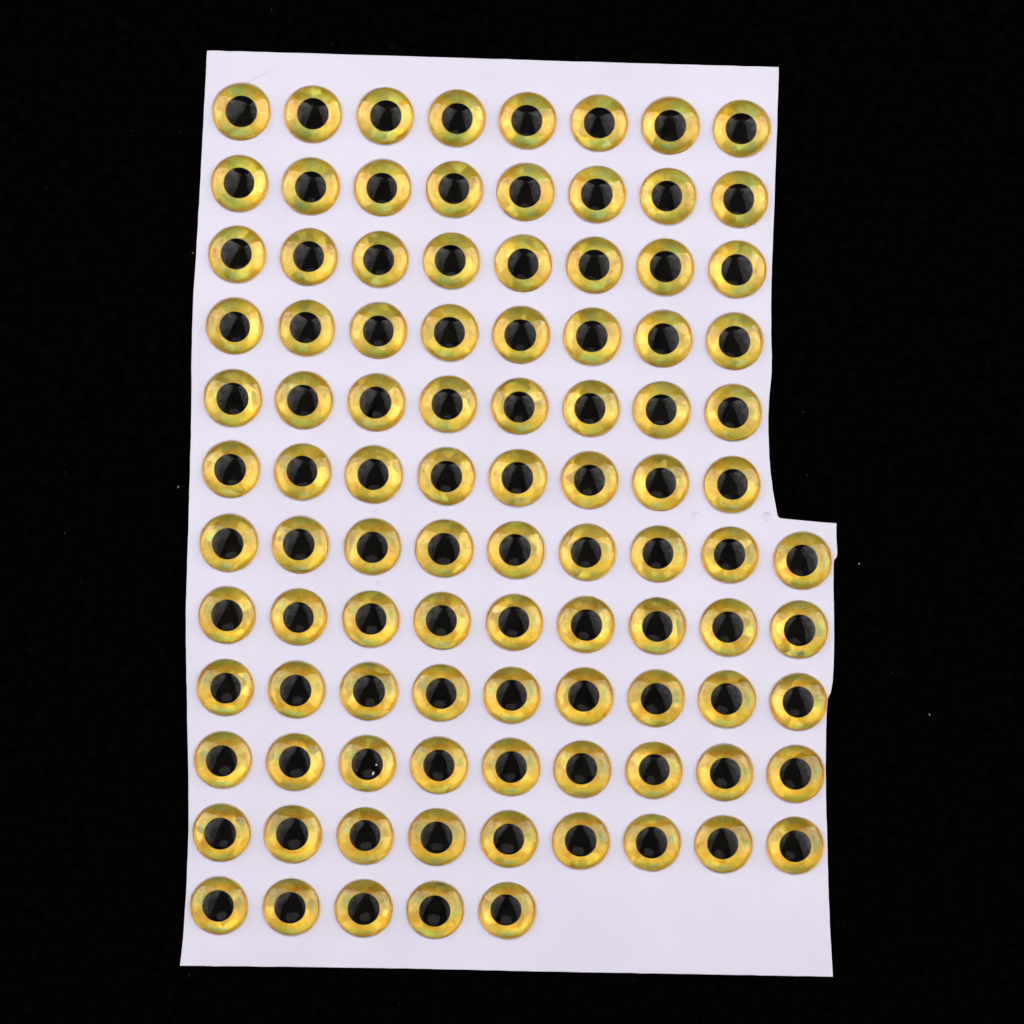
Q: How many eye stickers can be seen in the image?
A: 98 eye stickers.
